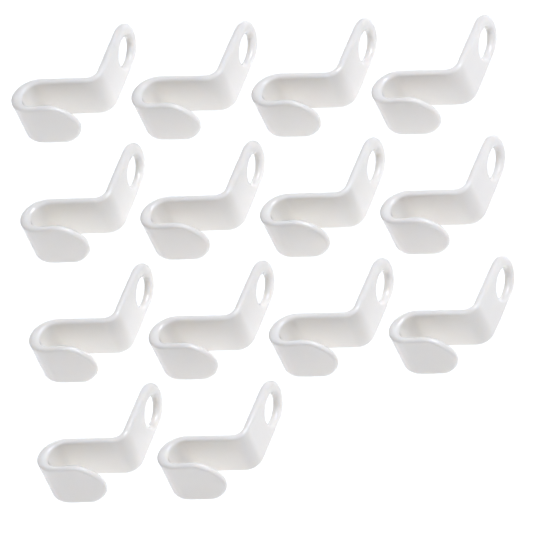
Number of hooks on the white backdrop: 14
